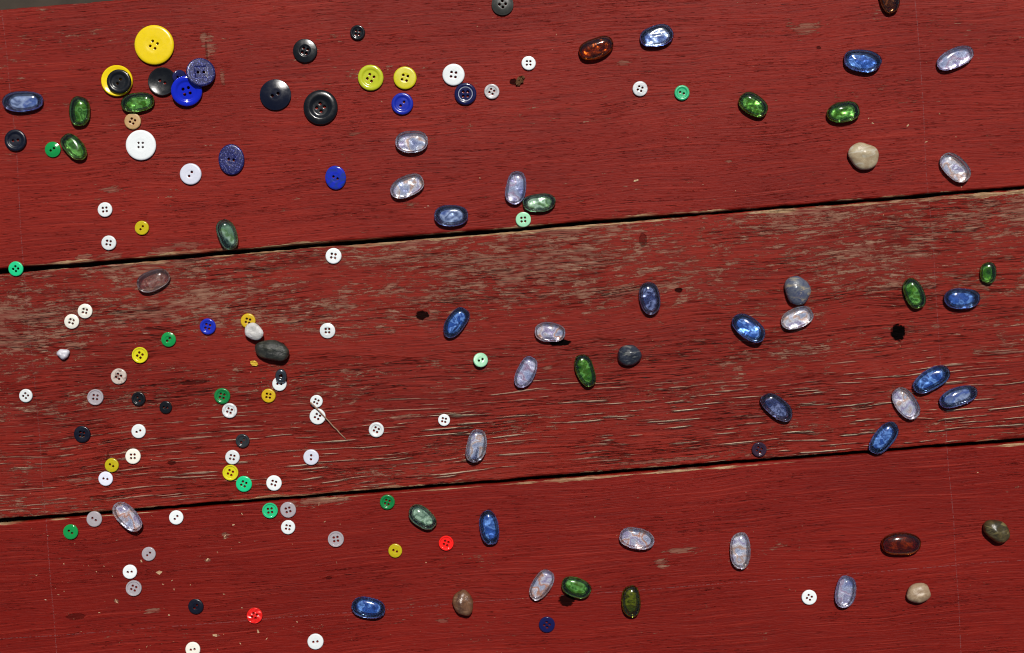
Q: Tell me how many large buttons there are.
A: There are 20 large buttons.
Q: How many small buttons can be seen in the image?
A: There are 66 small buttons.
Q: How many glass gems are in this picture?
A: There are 46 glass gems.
